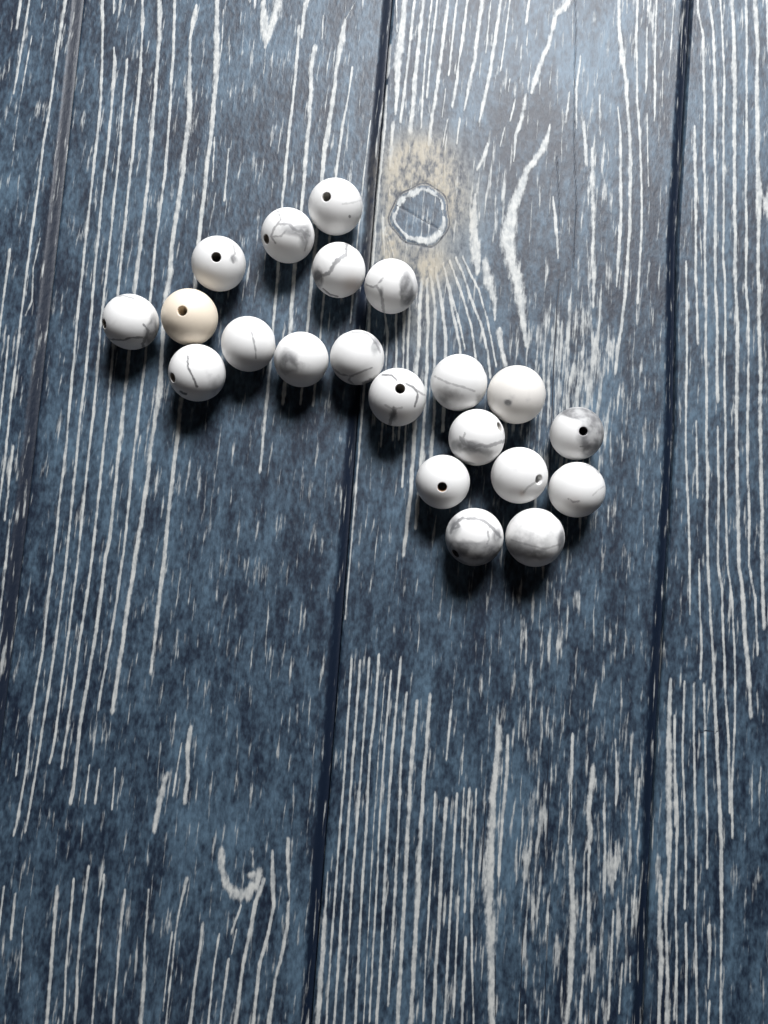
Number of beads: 21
